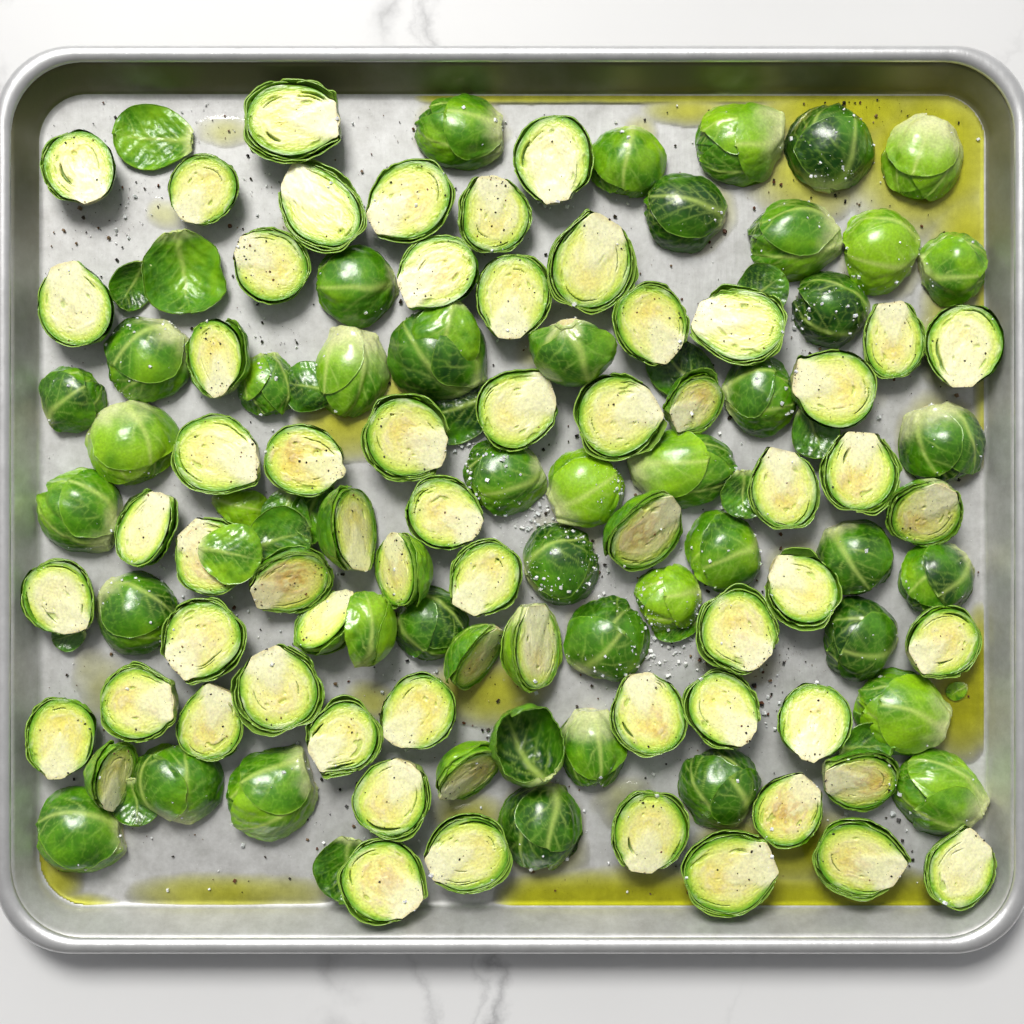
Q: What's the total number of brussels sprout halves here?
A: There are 105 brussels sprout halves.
